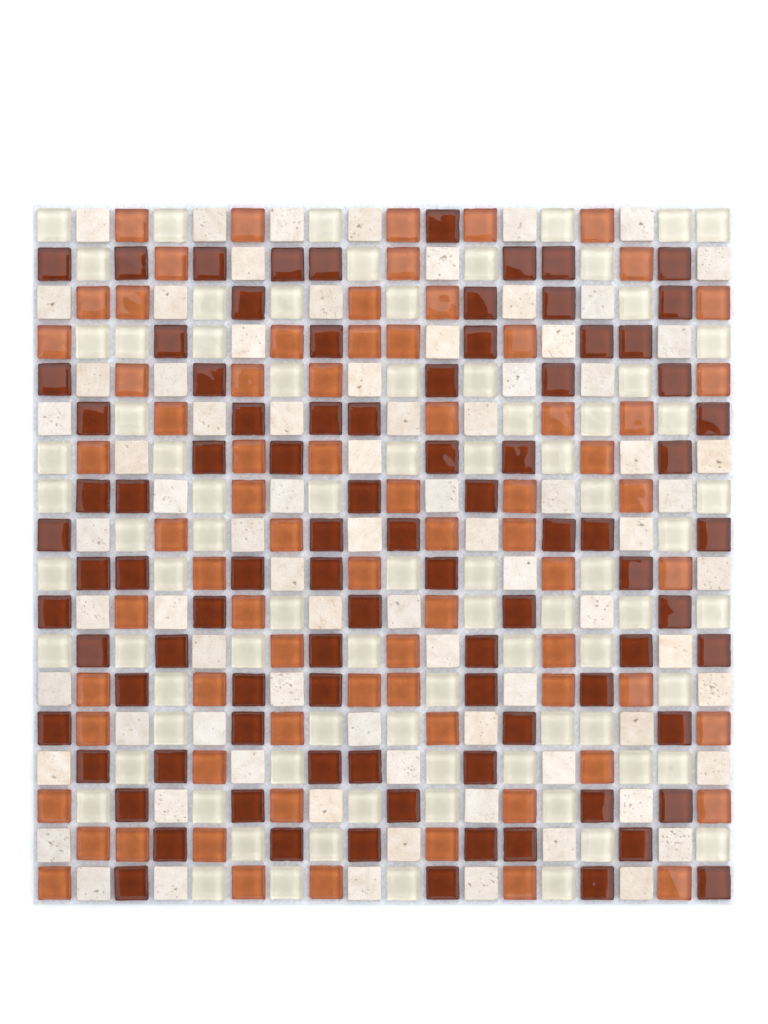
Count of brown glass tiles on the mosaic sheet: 89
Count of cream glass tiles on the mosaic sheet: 82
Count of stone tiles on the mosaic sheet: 80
